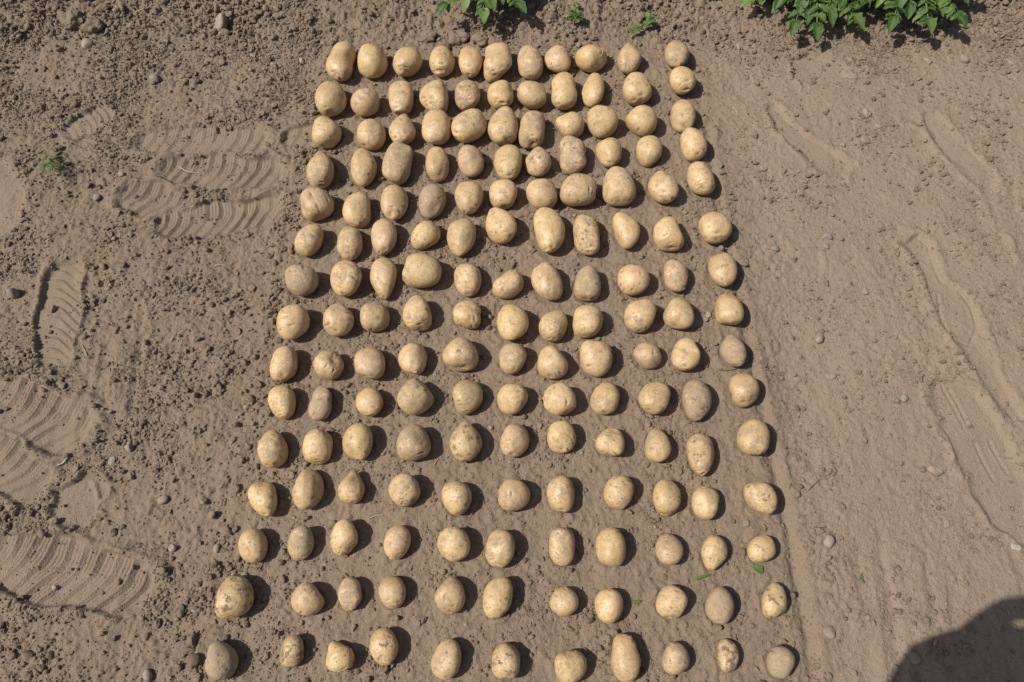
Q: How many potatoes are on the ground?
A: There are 165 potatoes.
